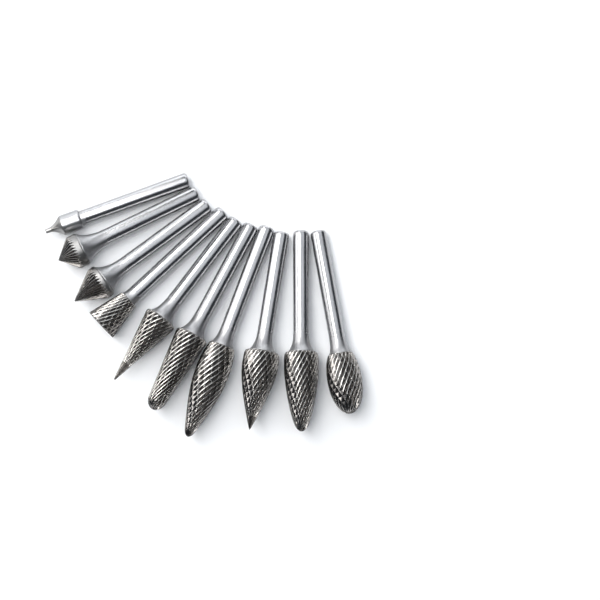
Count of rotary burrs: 10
